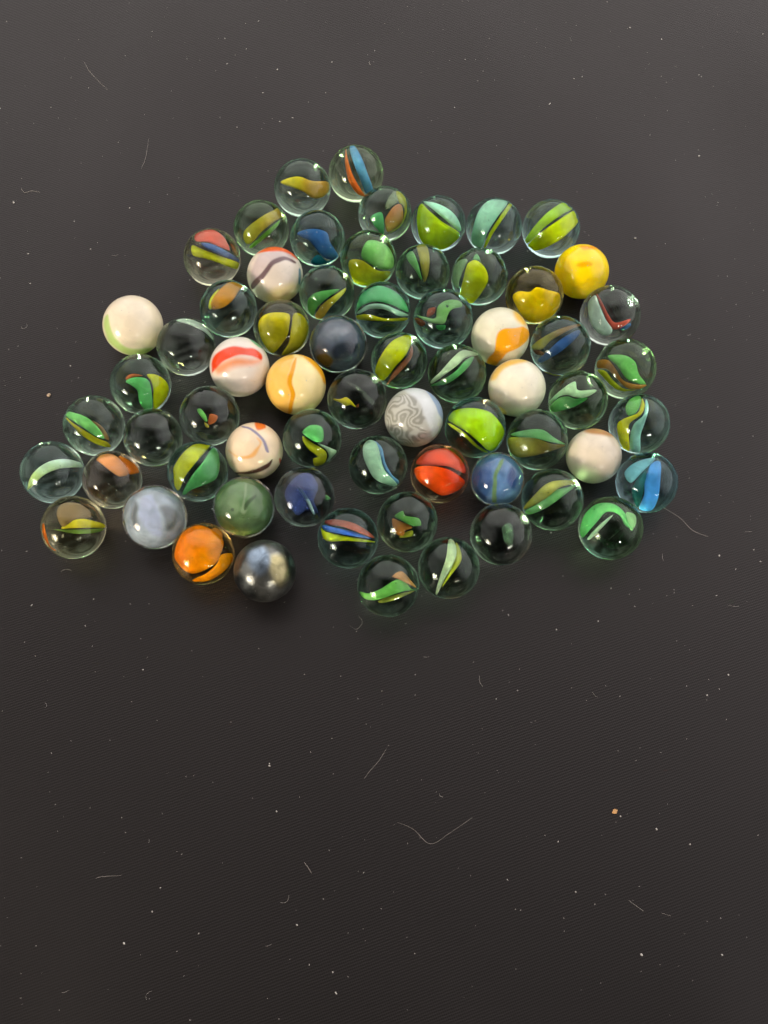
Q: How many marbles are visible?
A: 65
